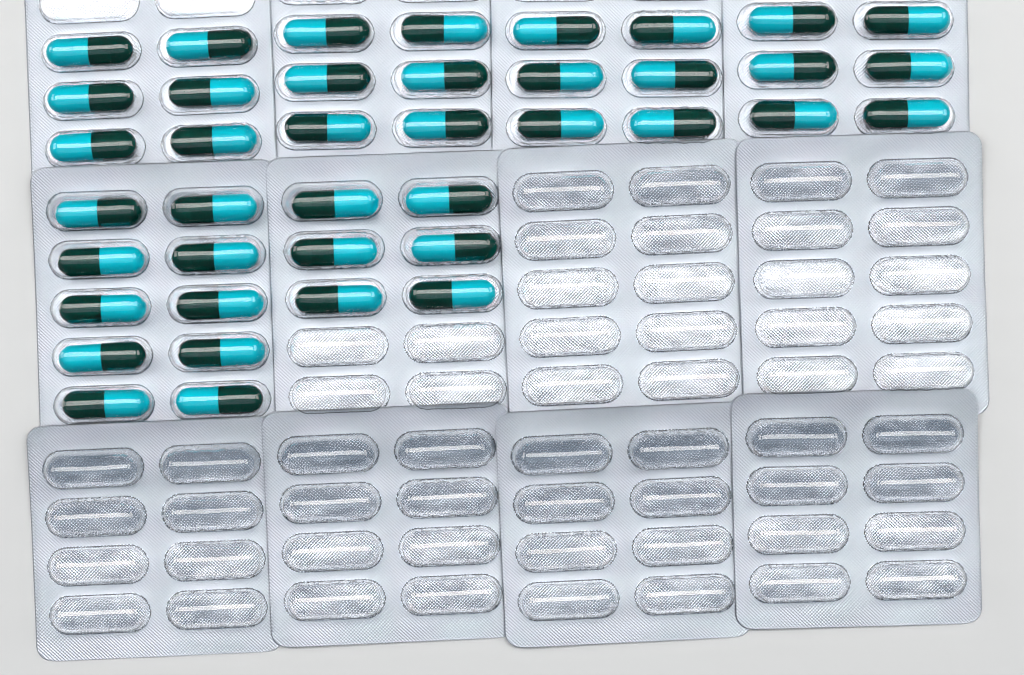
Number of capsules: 40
